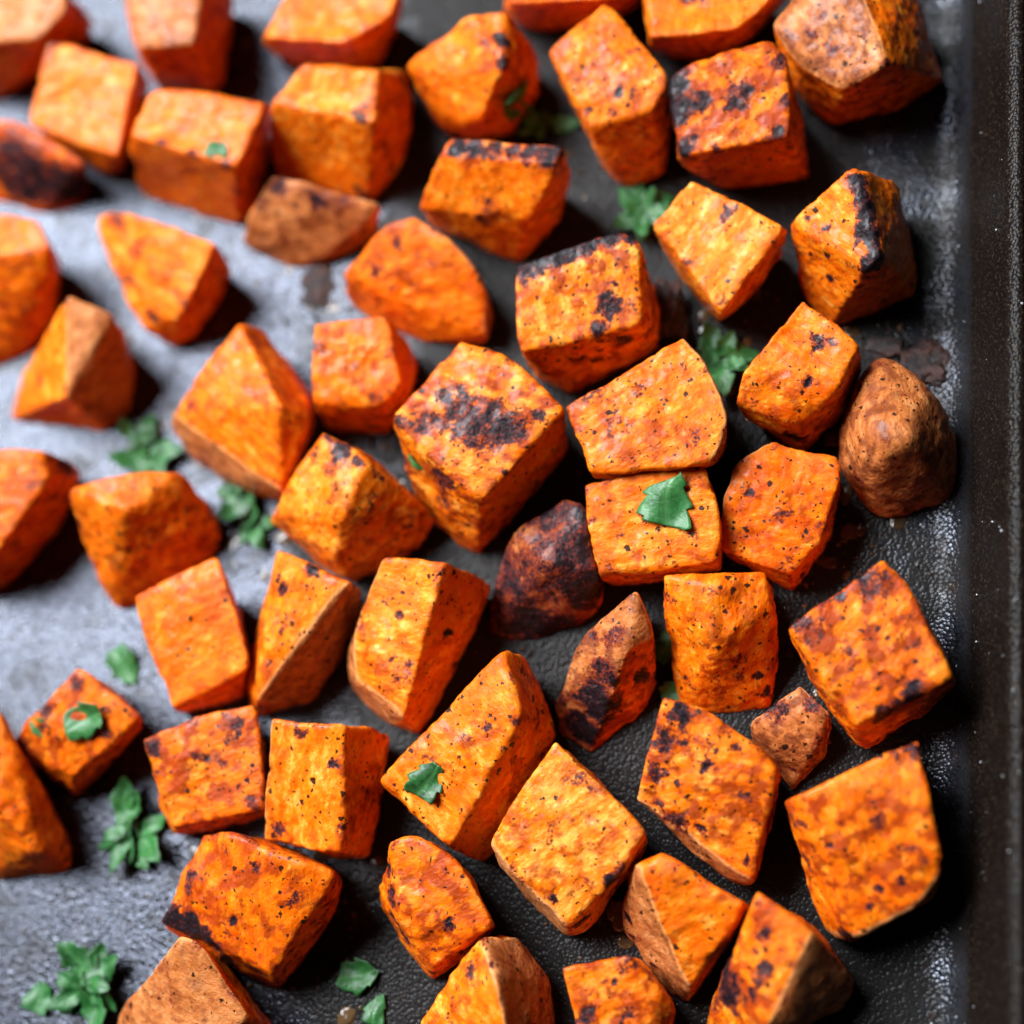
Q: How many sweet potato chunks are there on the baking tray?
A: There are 56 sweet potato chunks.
